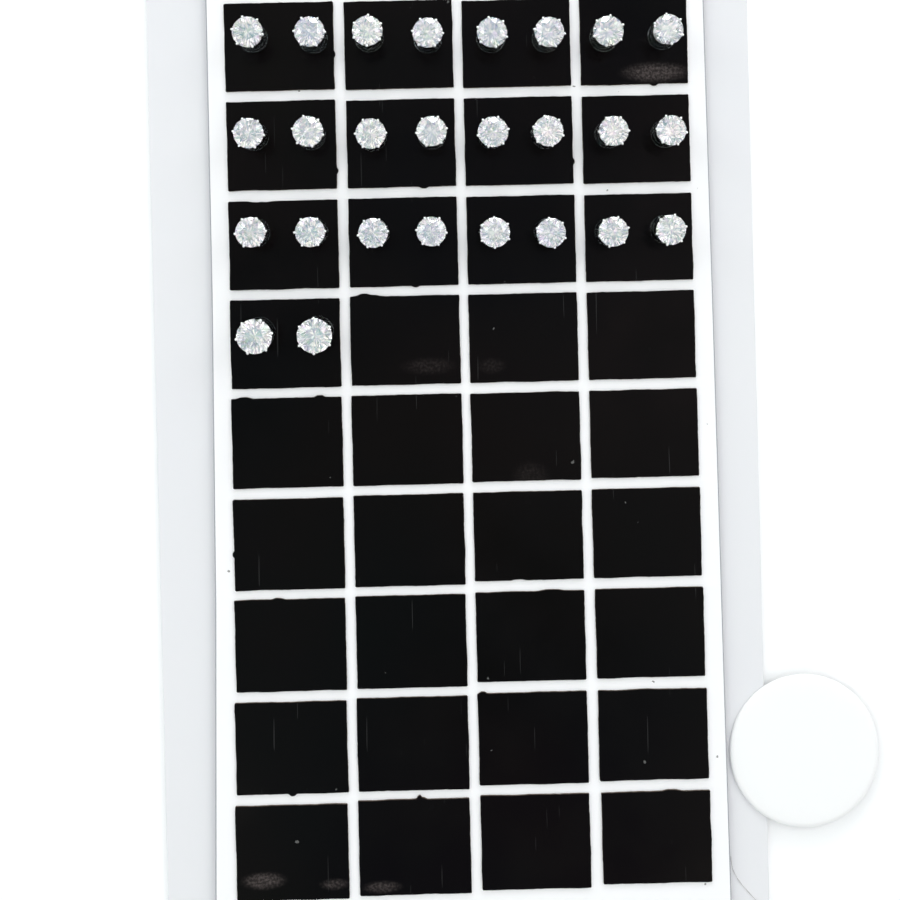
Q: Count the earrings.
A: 26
